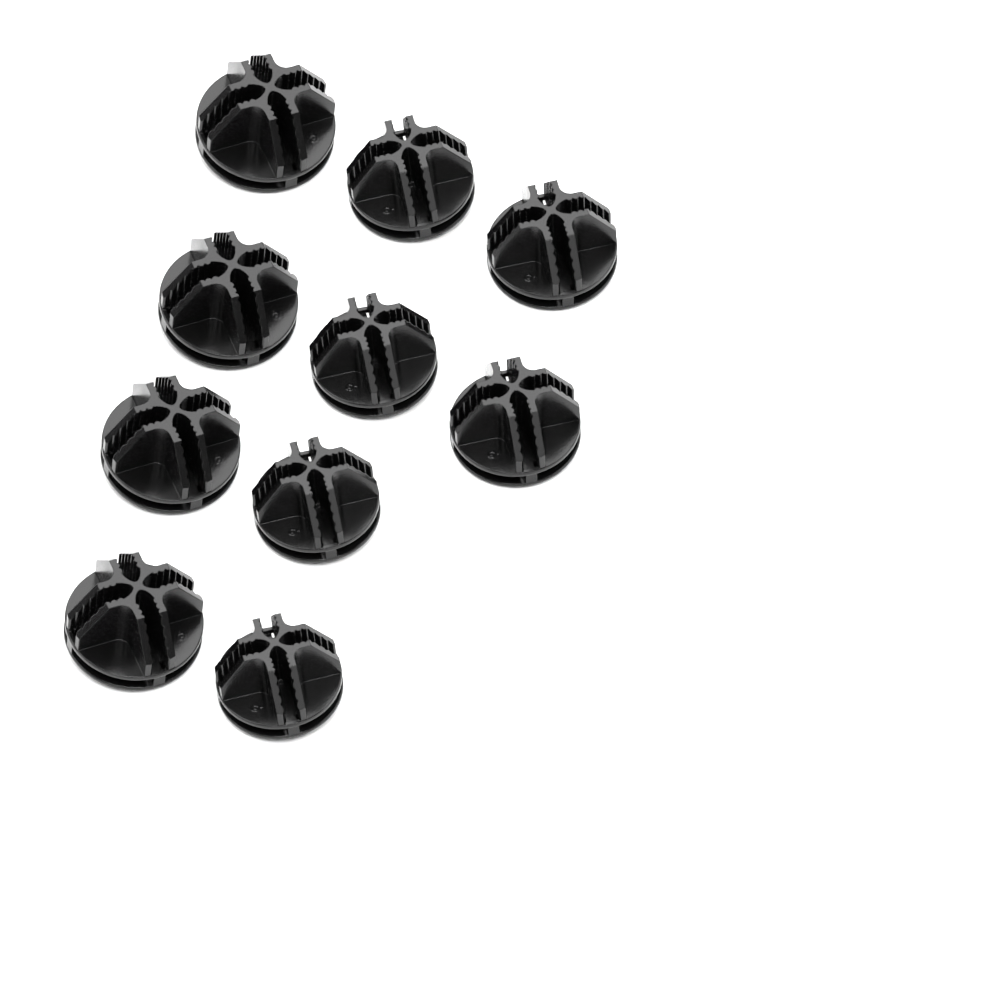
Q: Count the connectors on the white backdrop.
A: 10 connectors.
